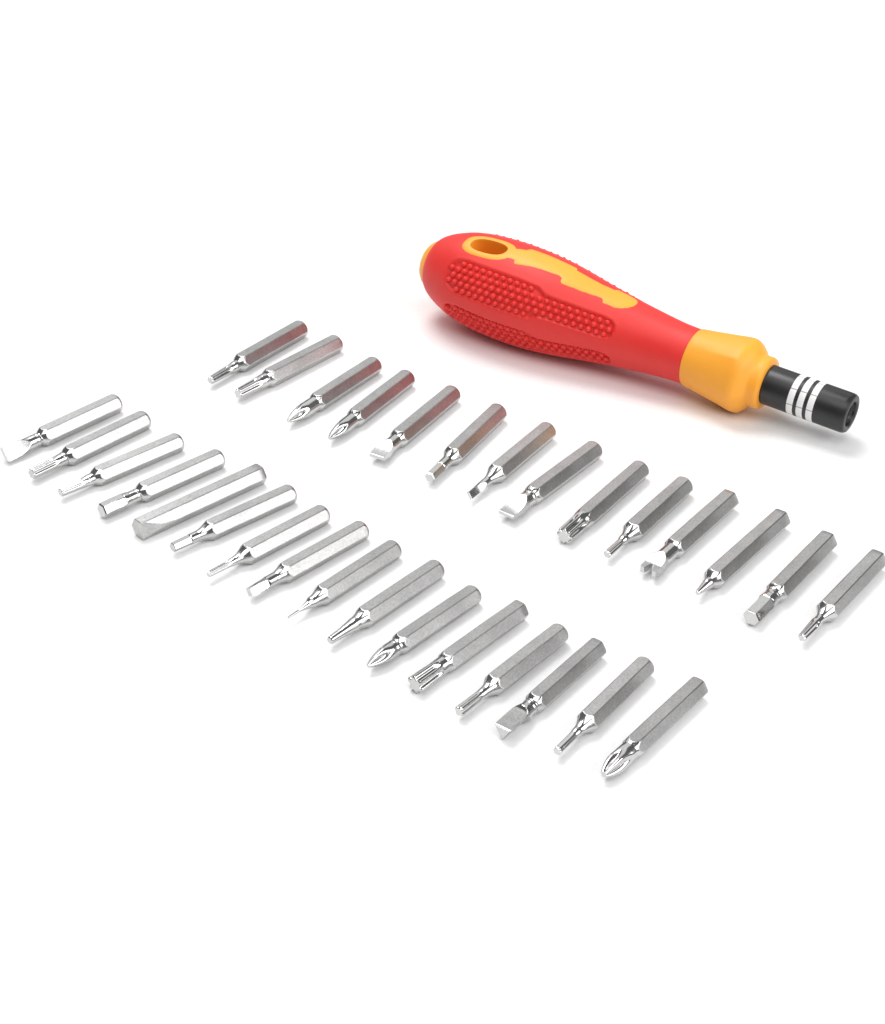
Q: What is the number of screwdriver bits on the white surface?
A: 30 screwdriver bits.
